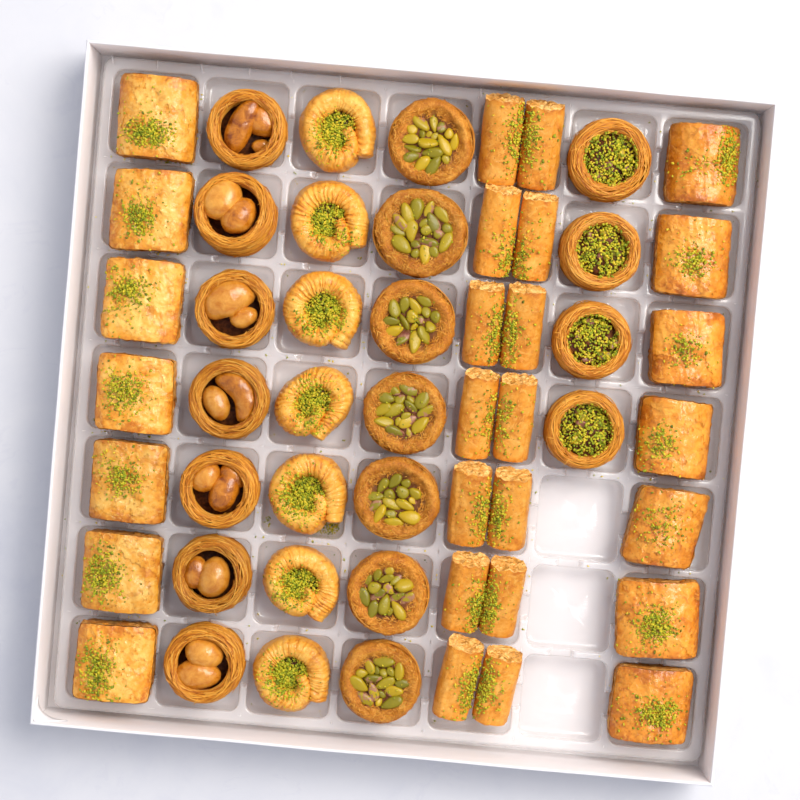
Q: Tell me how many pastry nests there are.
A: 18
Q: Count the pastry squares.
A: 14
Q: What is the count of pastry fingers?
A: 14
